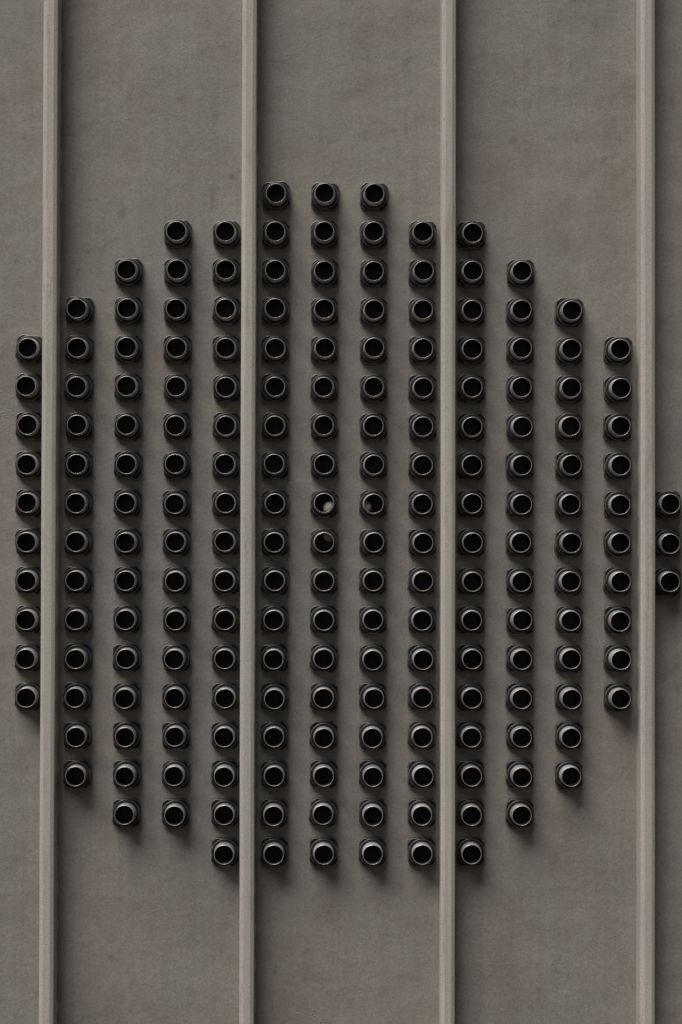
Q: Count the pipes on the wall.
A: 200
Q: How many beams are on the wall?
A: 4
